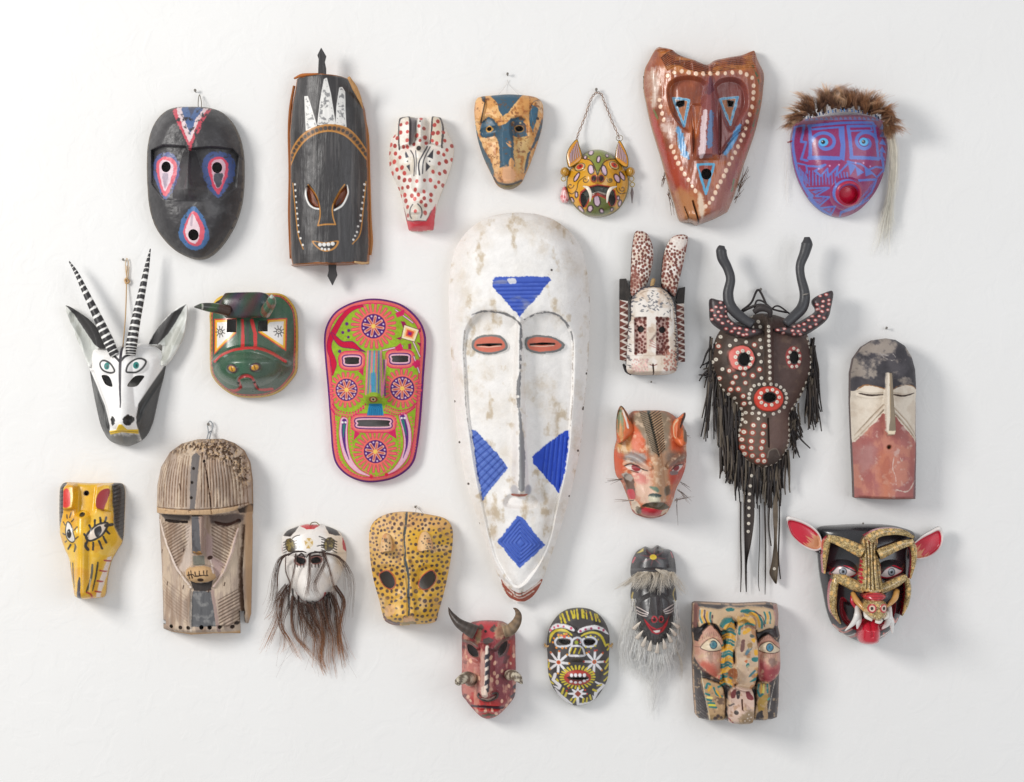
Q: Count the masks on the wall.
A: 24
